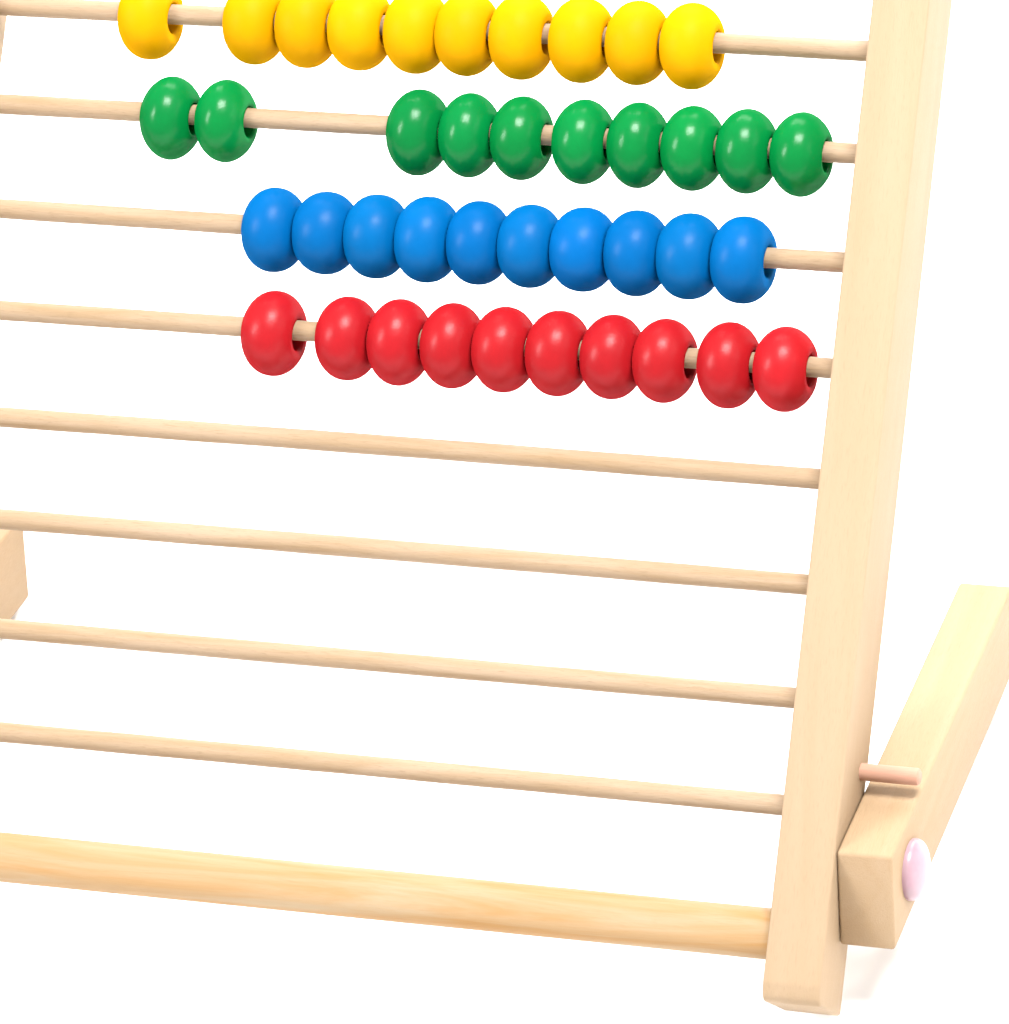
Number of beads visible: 40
